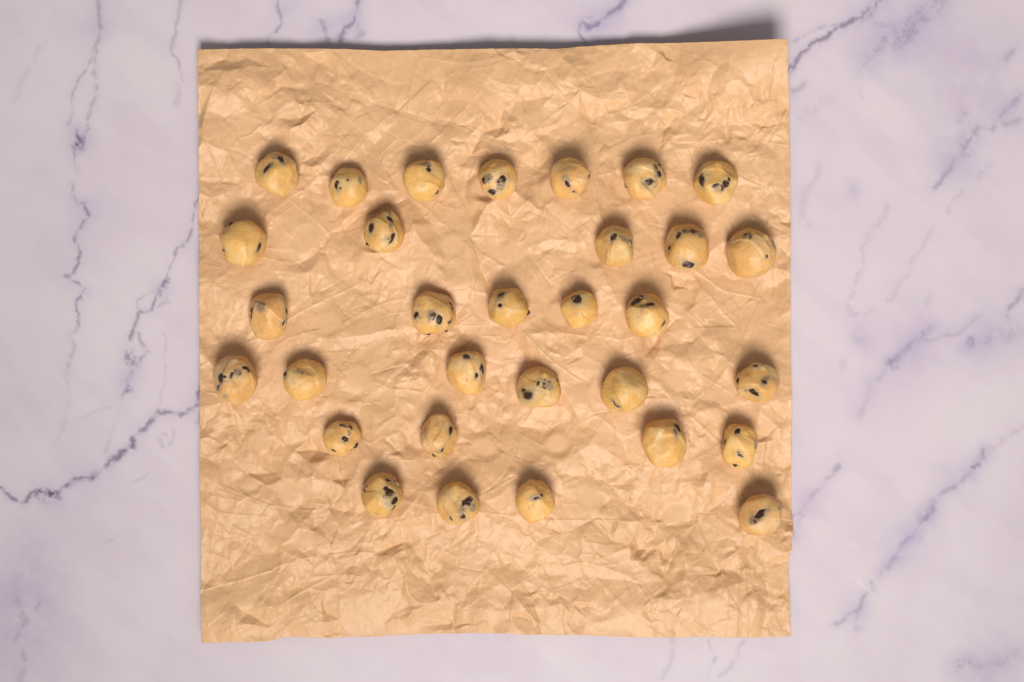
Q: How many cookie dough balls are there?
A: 31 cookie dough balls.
